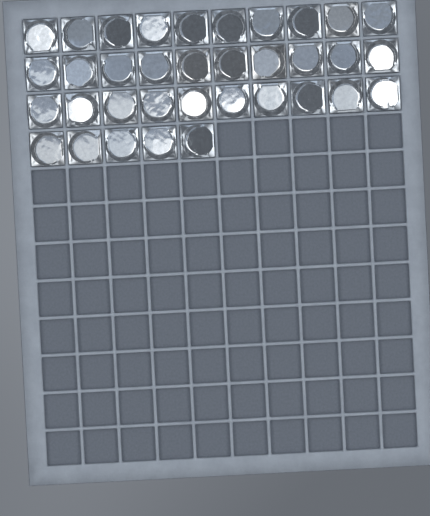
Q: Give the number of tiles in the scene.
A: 35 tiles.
